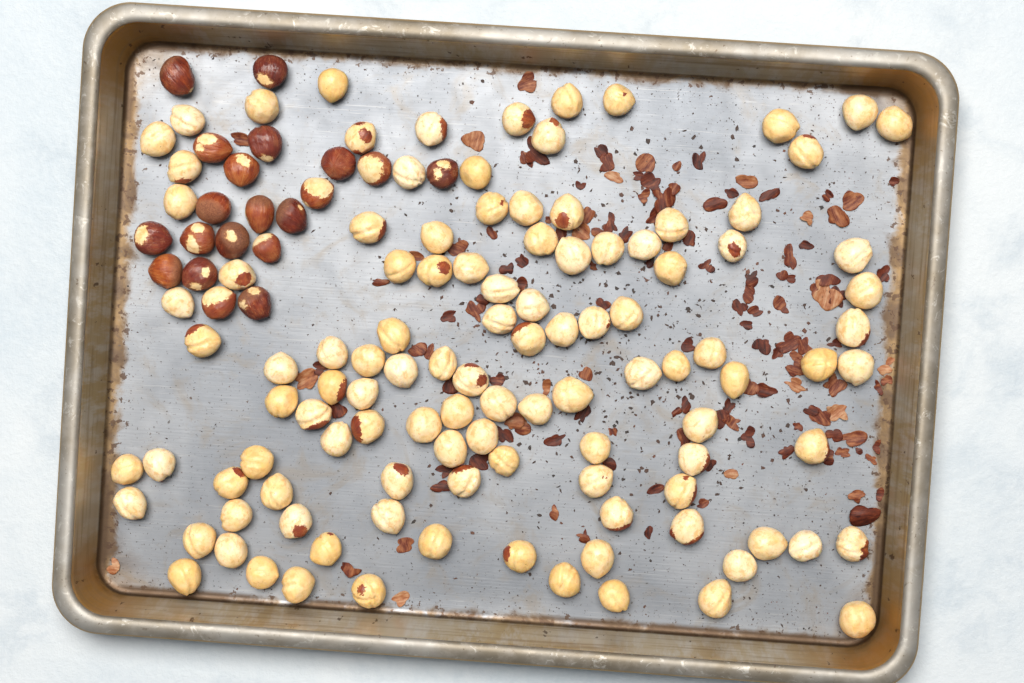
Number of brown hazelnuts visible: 20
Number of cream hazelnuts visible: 111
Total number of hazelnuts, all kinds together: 131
